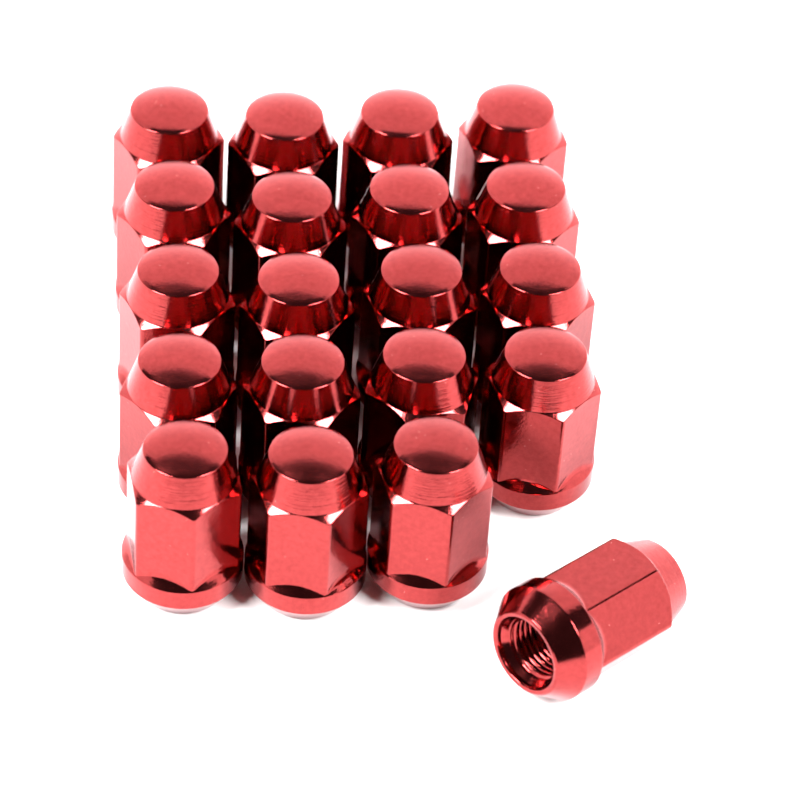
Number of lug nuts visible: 20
